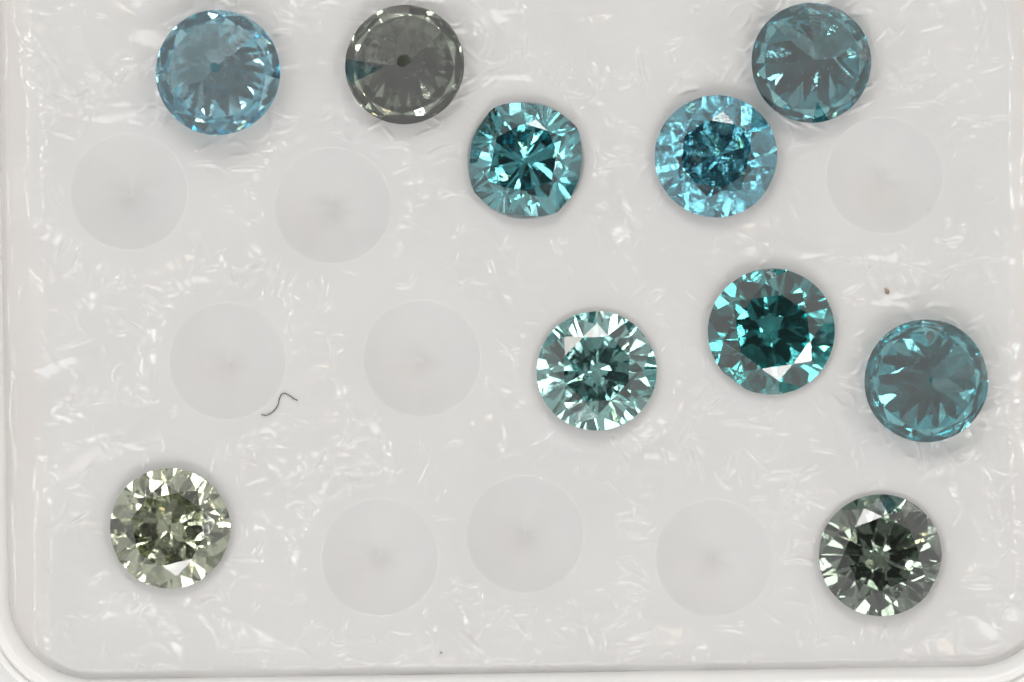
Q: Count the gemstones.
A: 10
